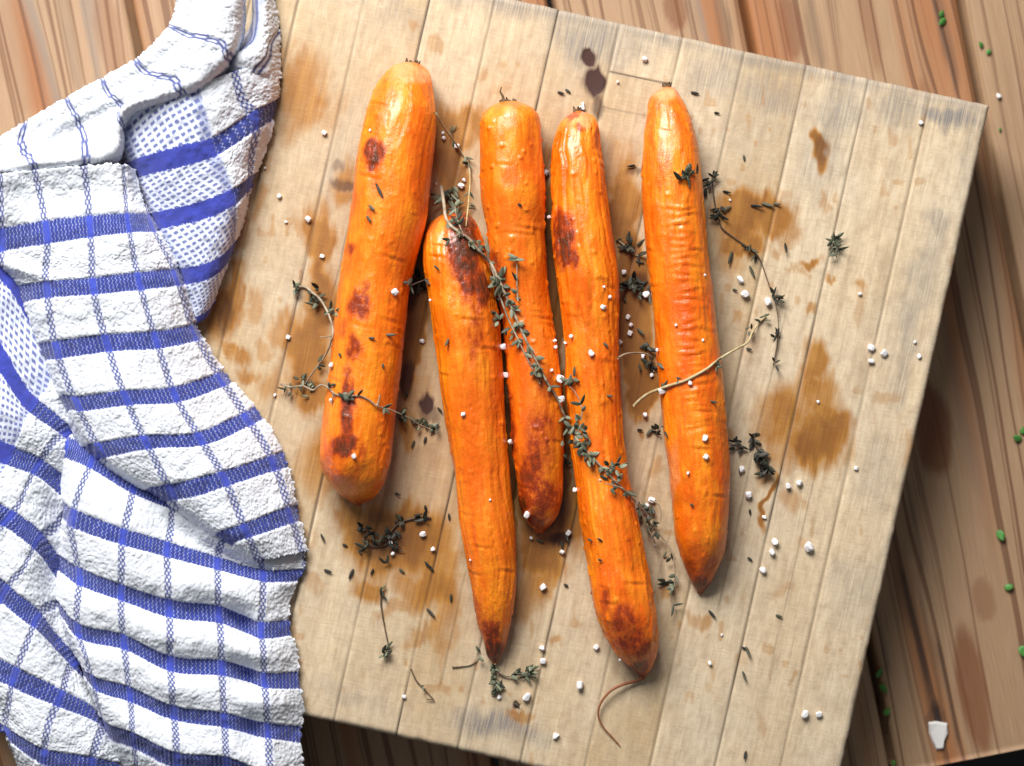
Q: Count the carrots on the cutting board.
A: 5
